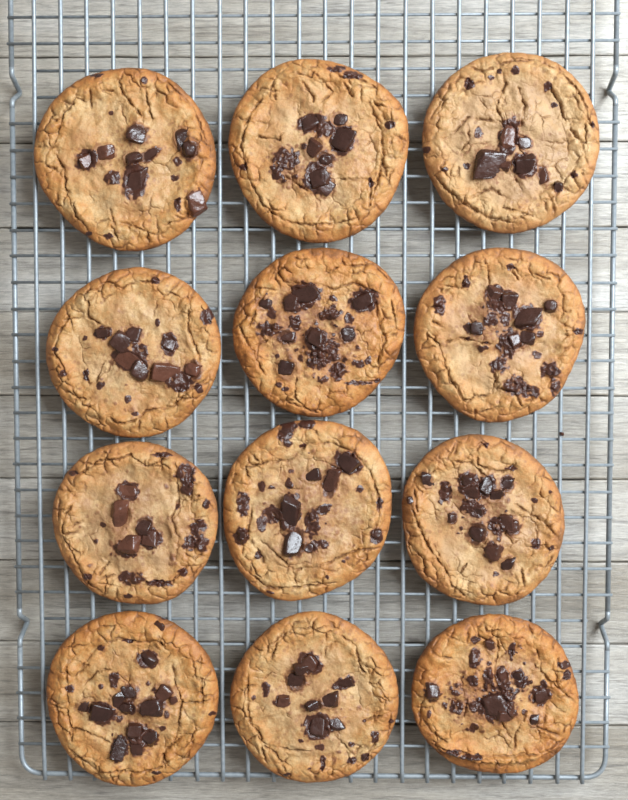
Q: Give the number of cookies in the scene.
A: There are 12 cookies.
